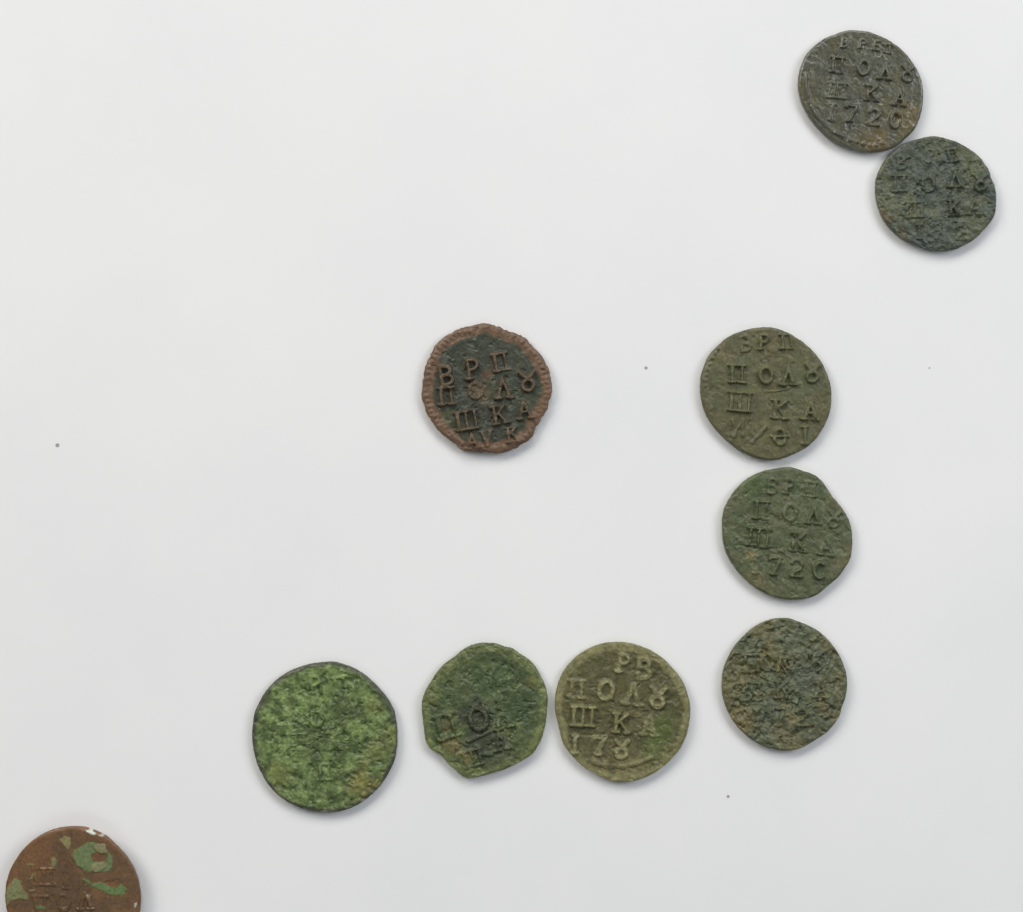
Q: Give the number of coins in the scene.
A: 10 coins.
